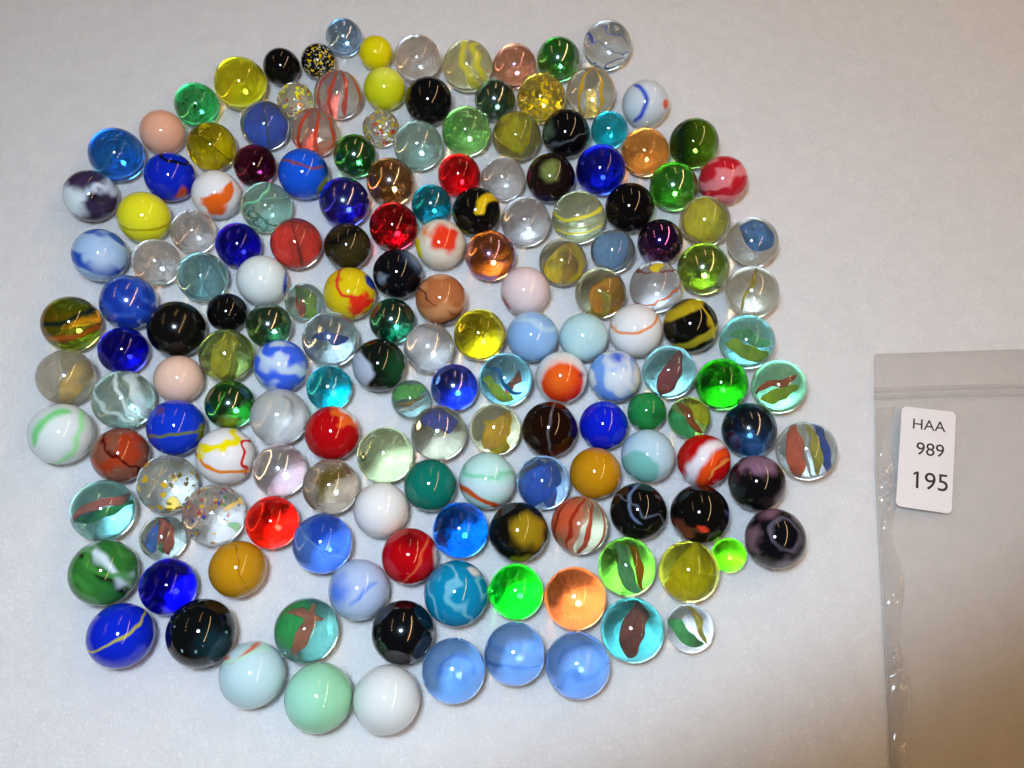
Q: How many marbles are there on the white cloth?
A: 169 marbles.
